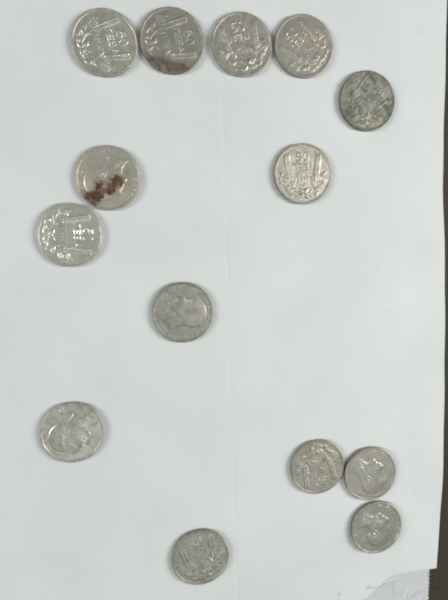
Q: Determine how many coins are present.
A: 14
